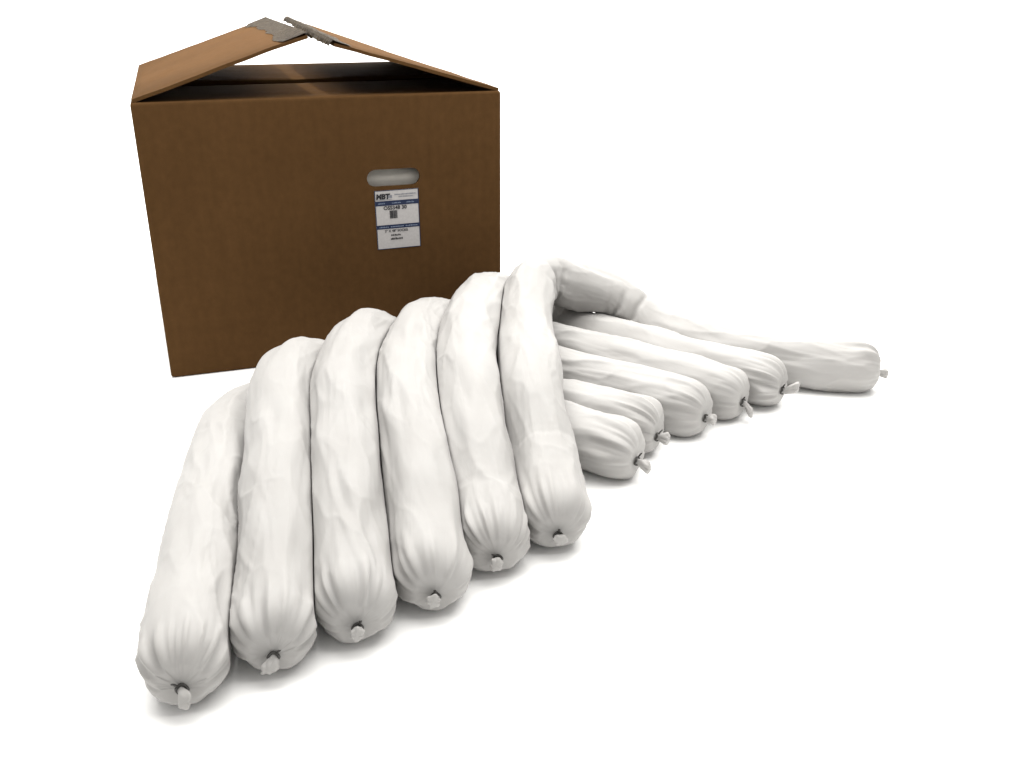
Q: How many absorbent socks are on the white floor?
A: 6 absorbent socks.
